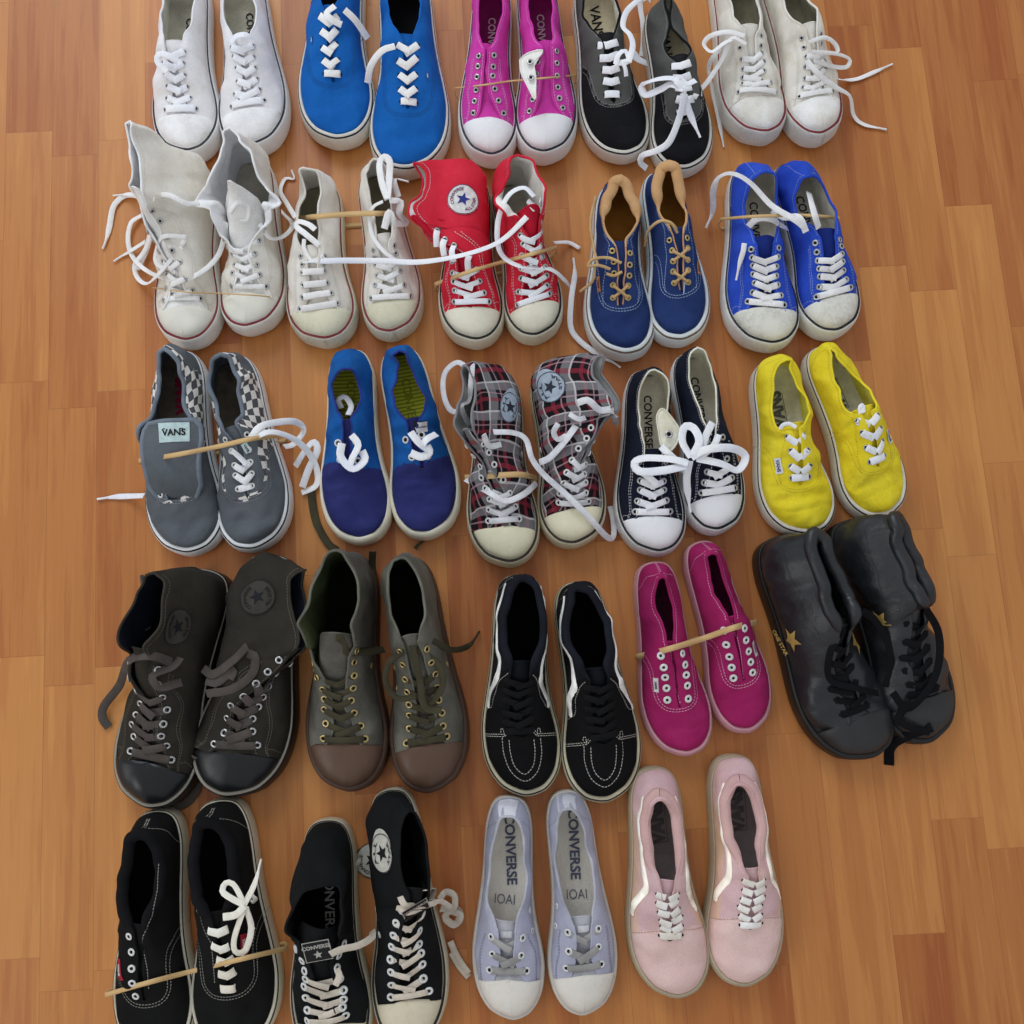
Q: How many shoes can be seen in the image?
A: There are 48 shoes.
